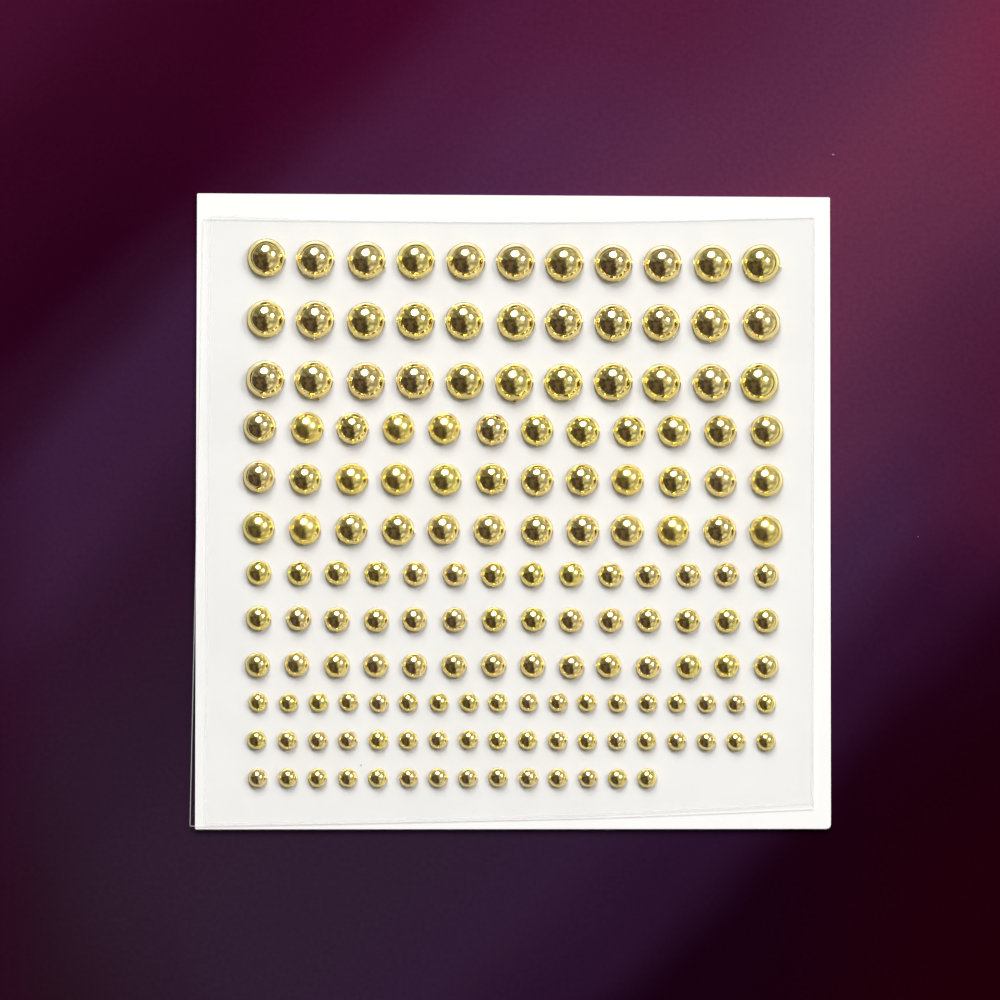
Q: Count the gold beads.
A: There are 161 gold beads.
